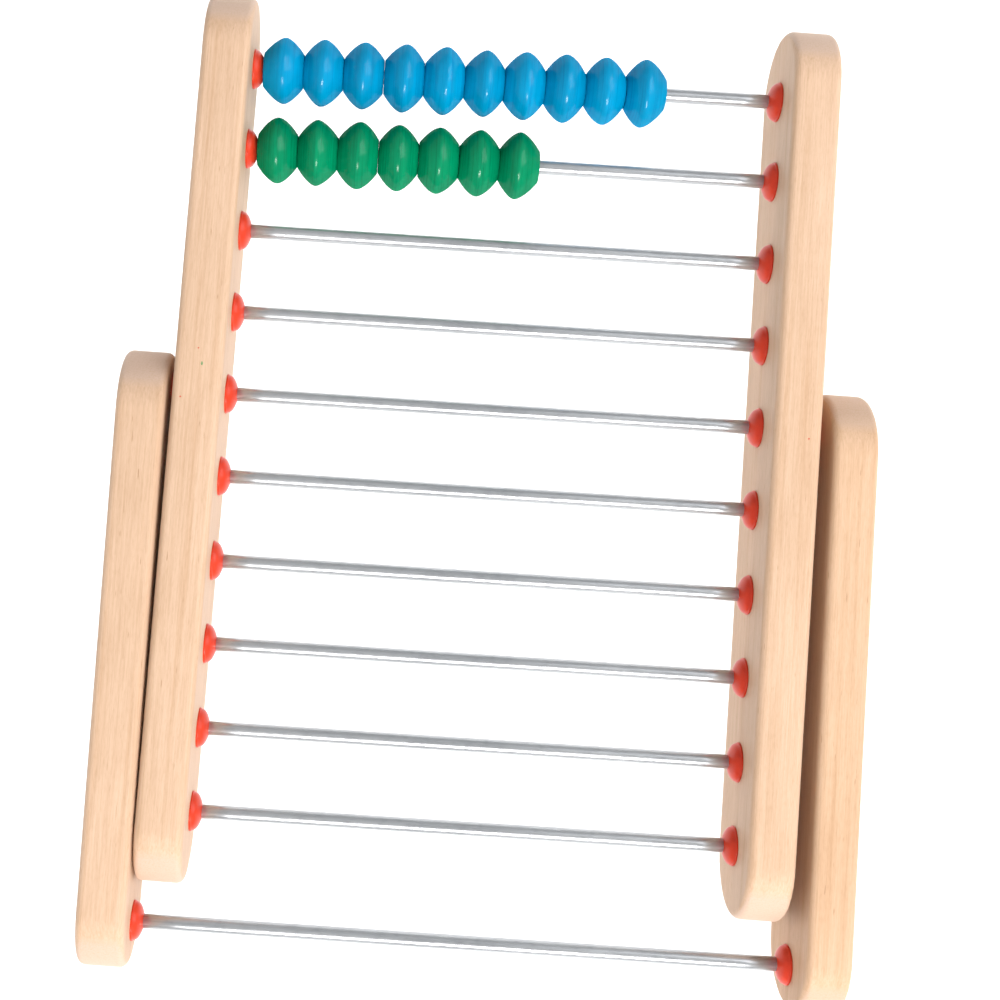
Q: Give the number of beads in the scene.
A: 17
